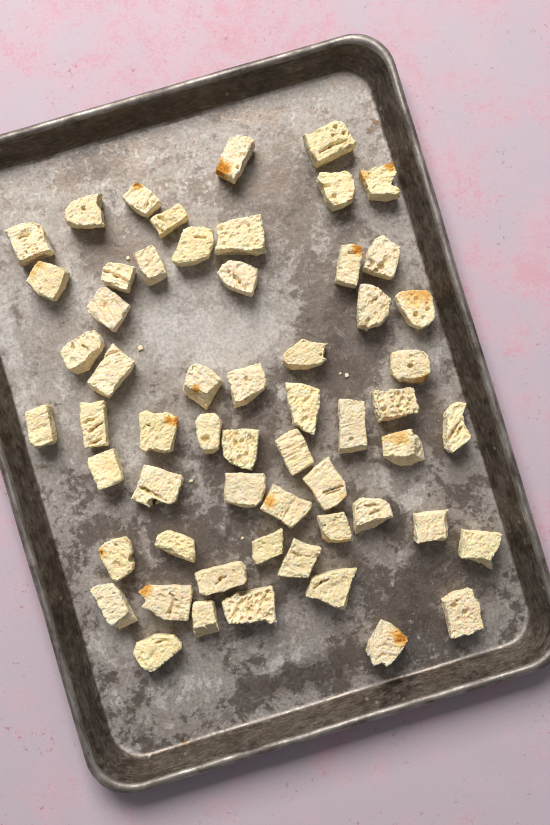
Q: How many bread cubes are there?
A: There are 58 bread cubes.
